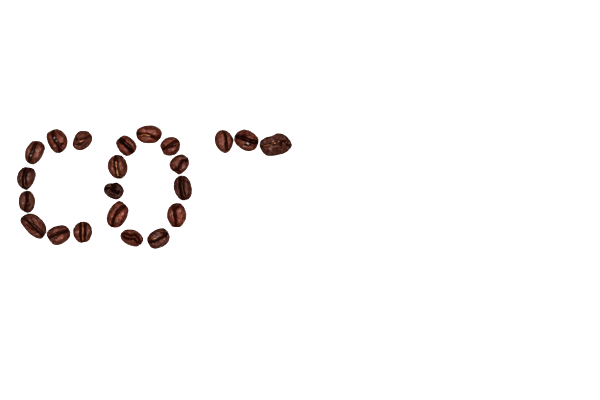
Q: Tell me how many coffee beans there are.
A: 22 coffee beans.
